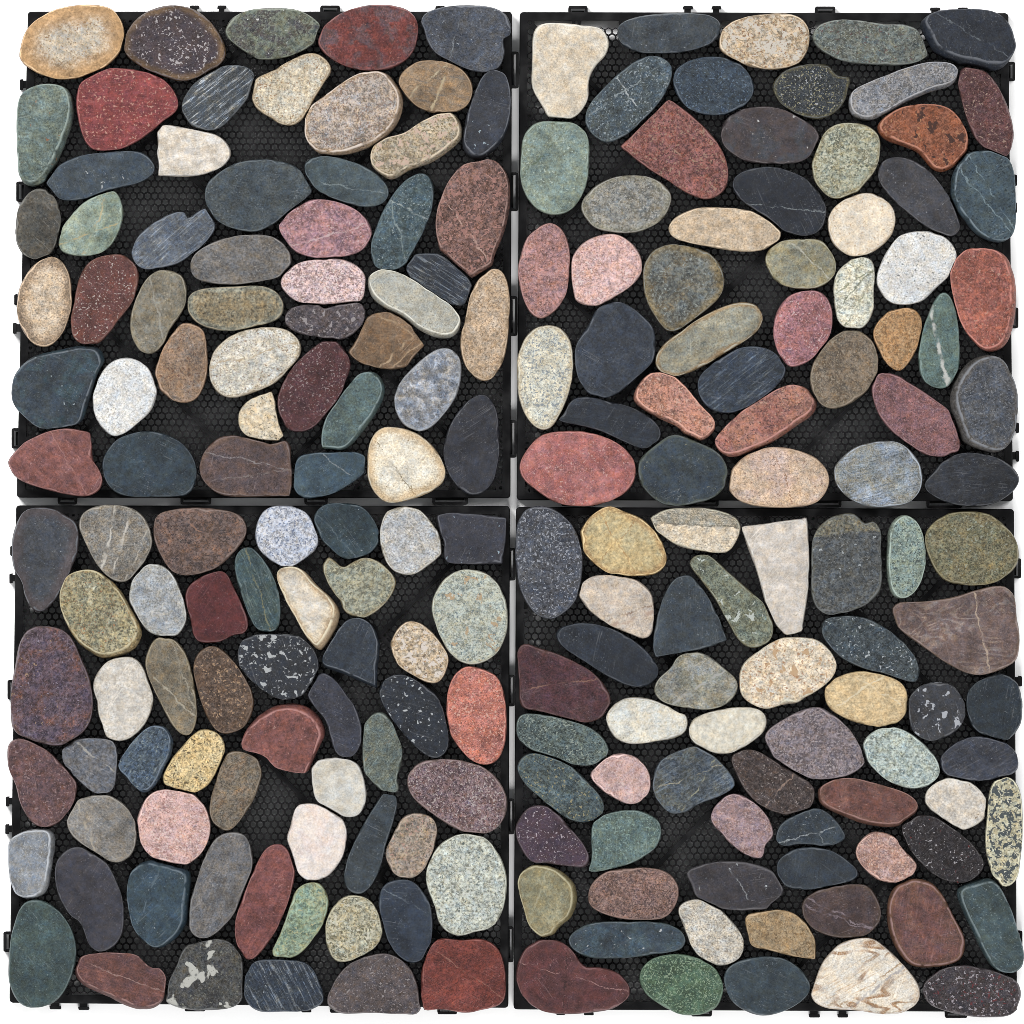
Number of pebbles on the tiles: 200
